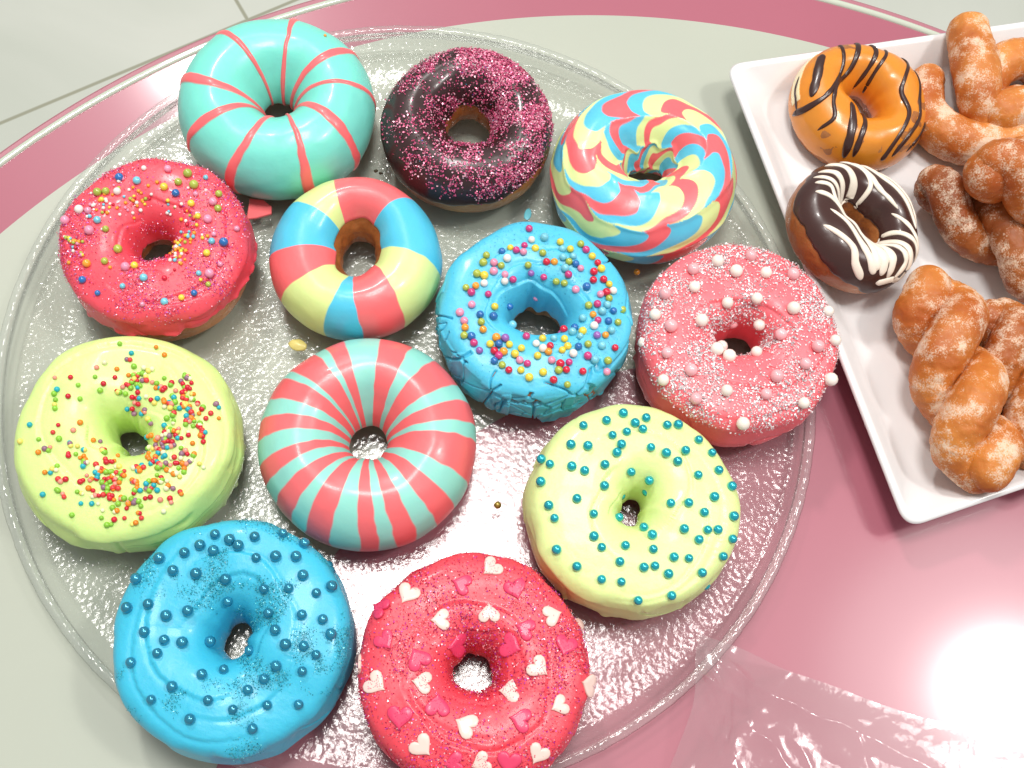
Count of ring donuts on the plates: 14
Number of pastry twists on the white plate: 5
